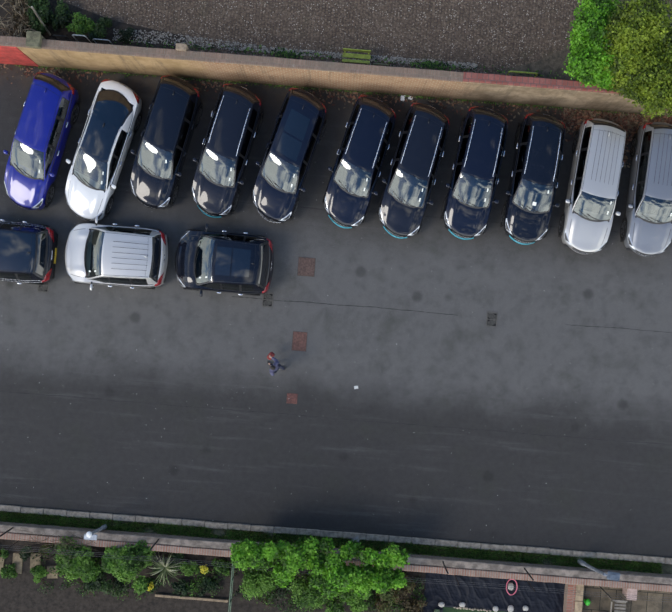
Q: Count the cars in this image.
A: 14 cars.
